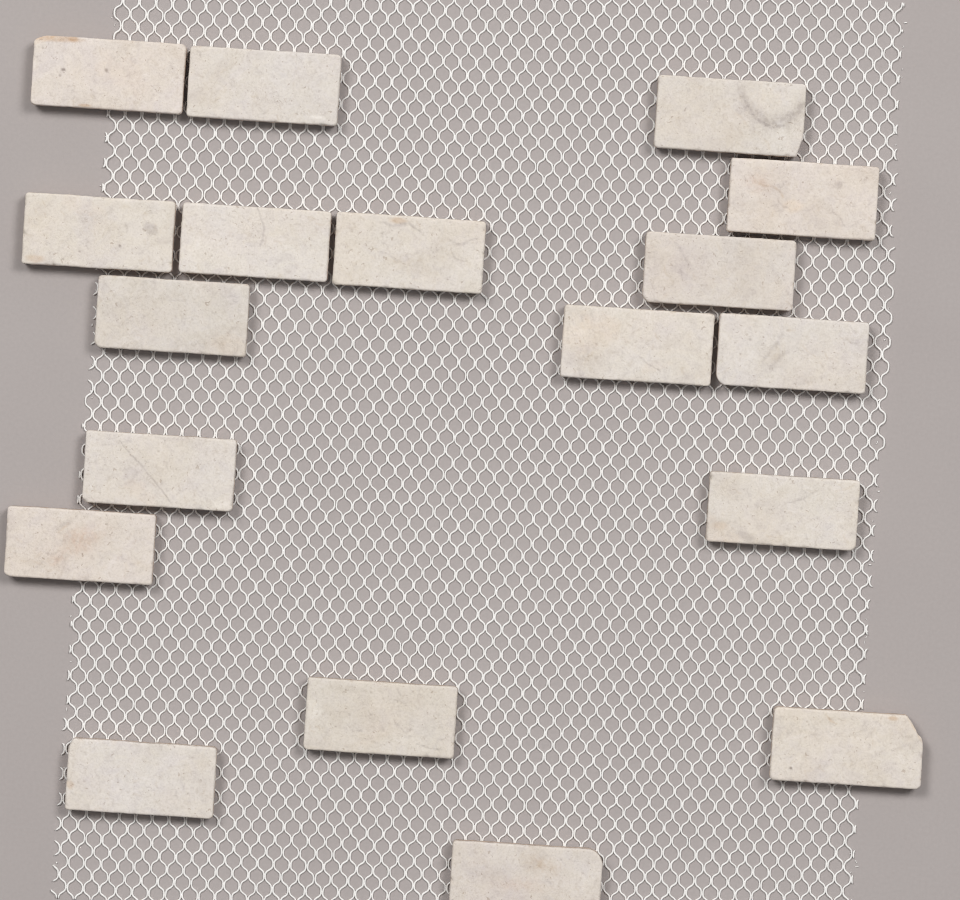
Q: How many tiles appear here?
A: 18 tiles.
